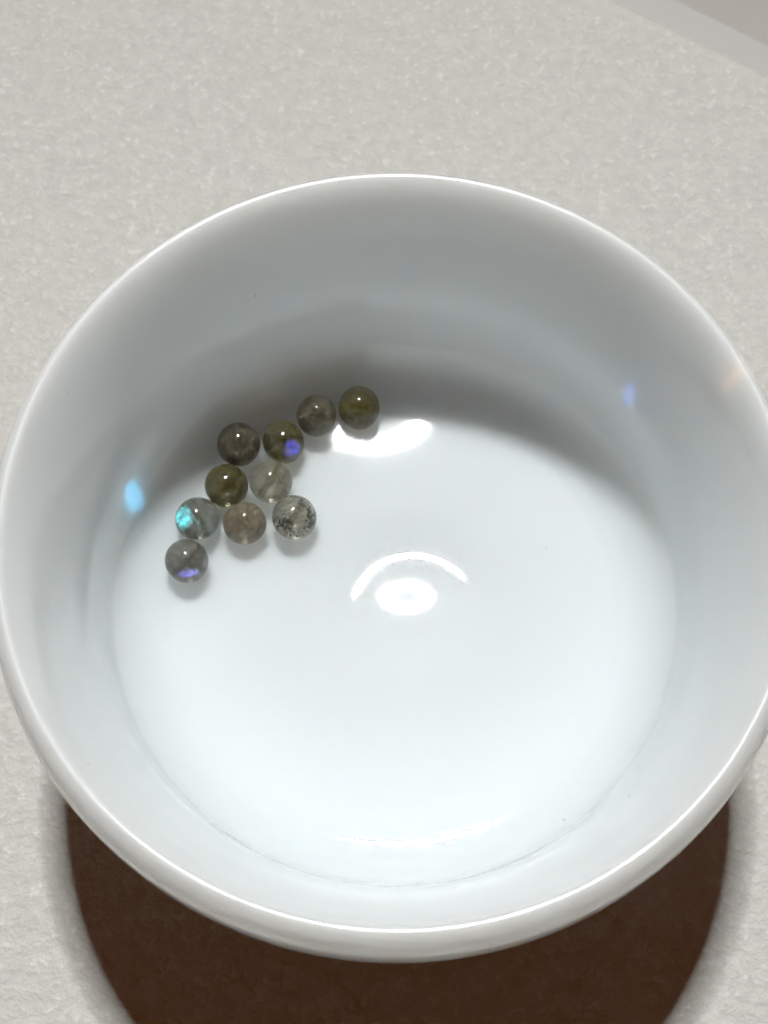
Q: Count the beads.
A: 10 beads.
